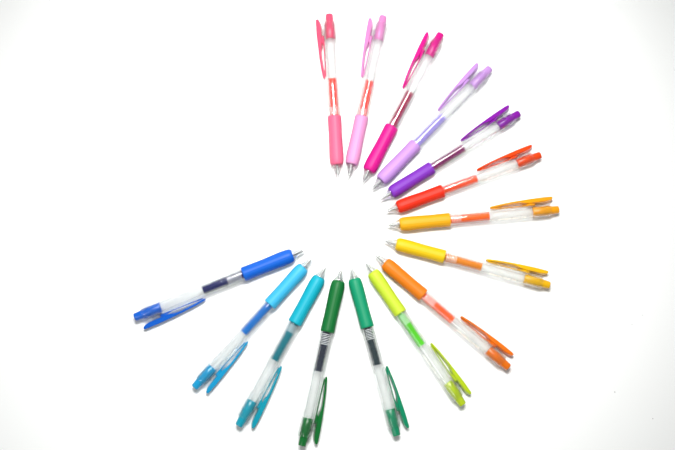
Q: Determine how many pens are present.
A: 15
